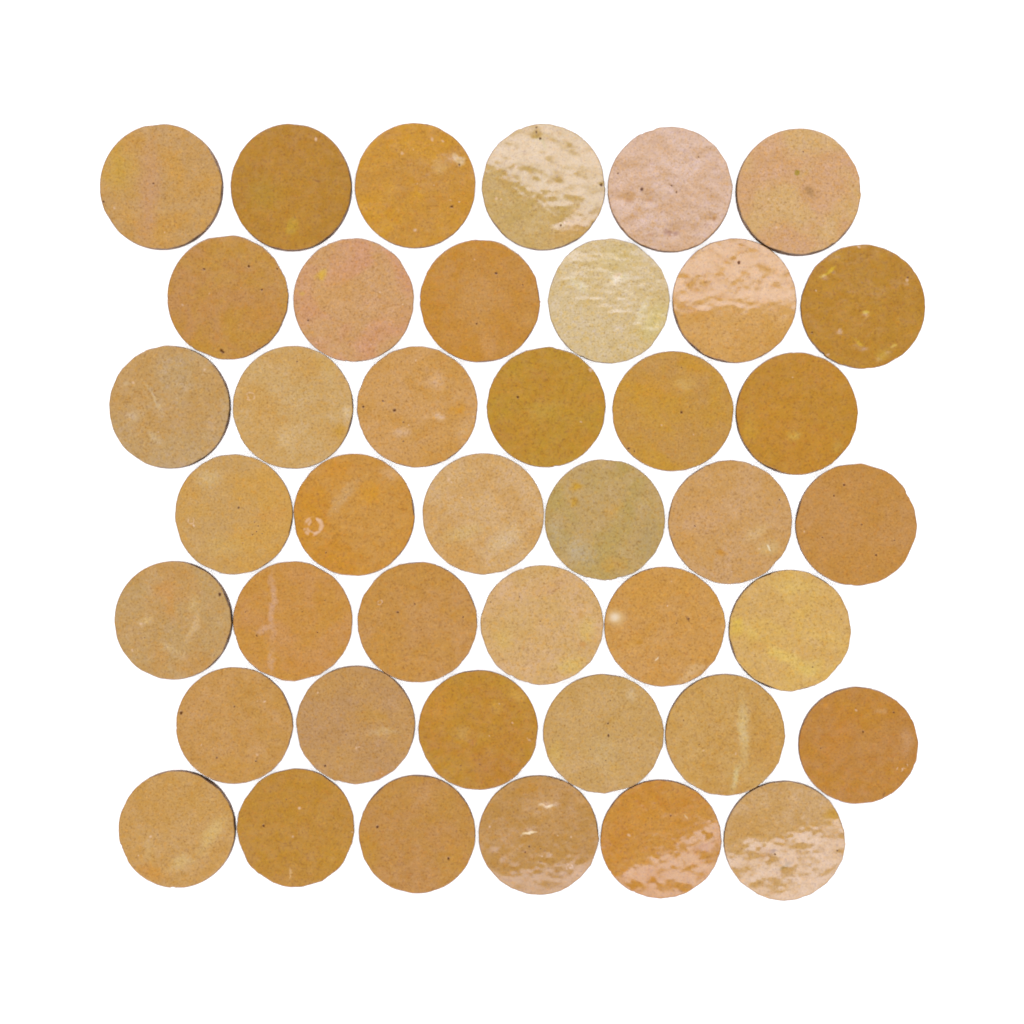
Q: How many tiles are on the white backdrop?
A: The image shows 42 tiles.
